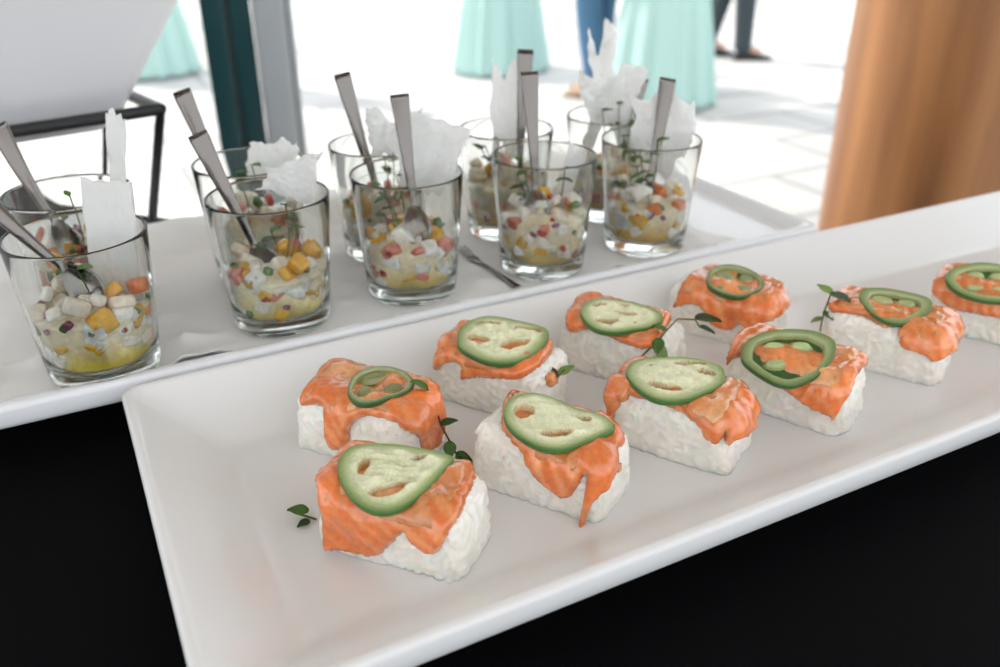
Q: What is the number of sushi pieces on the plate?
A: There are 10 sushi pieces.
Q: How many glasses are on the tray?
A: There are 10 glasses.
